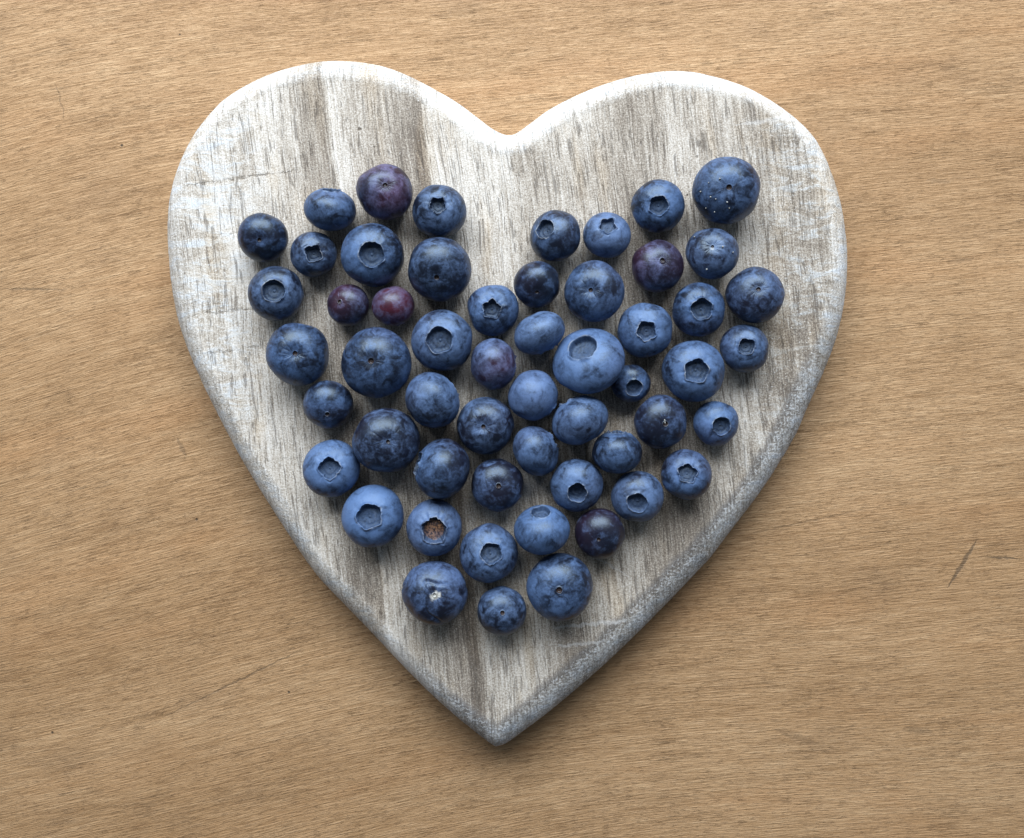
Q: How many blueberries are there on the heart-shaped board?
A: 55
